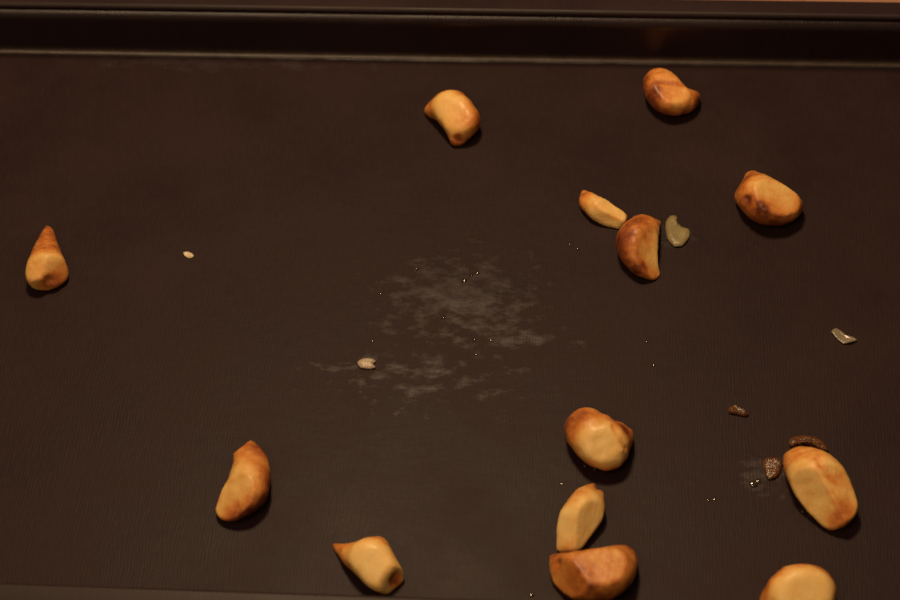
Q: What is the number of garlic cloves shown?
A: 13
